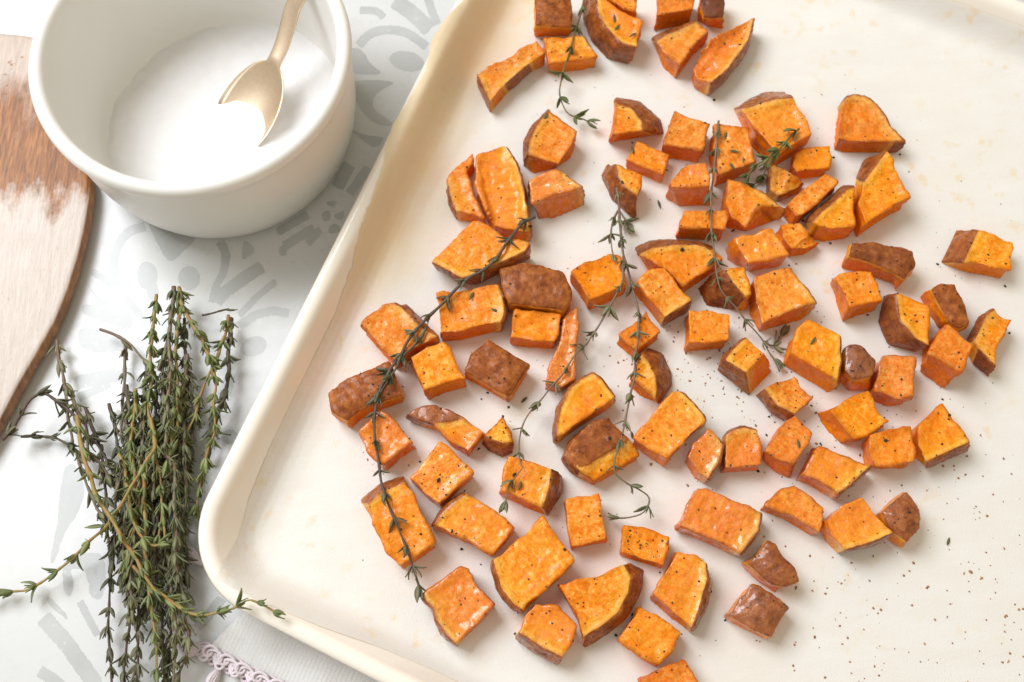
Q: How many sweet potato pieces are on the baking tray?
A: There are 91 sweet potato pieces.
